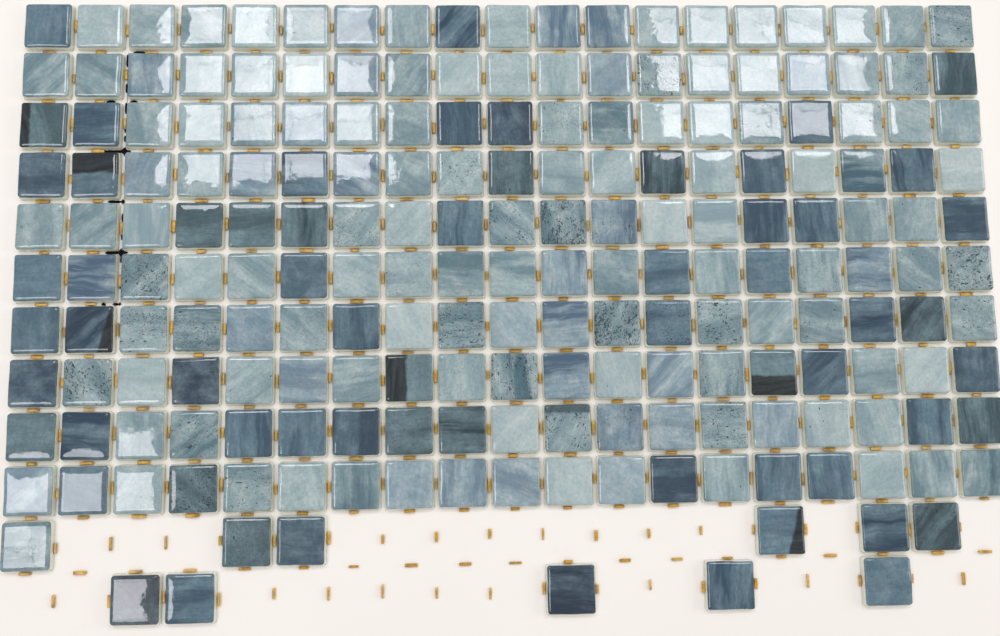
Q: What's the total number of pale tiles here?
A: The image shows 139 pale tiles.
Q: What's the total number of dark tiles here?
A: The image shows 62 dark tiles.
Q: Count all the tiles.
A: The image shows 201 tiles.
